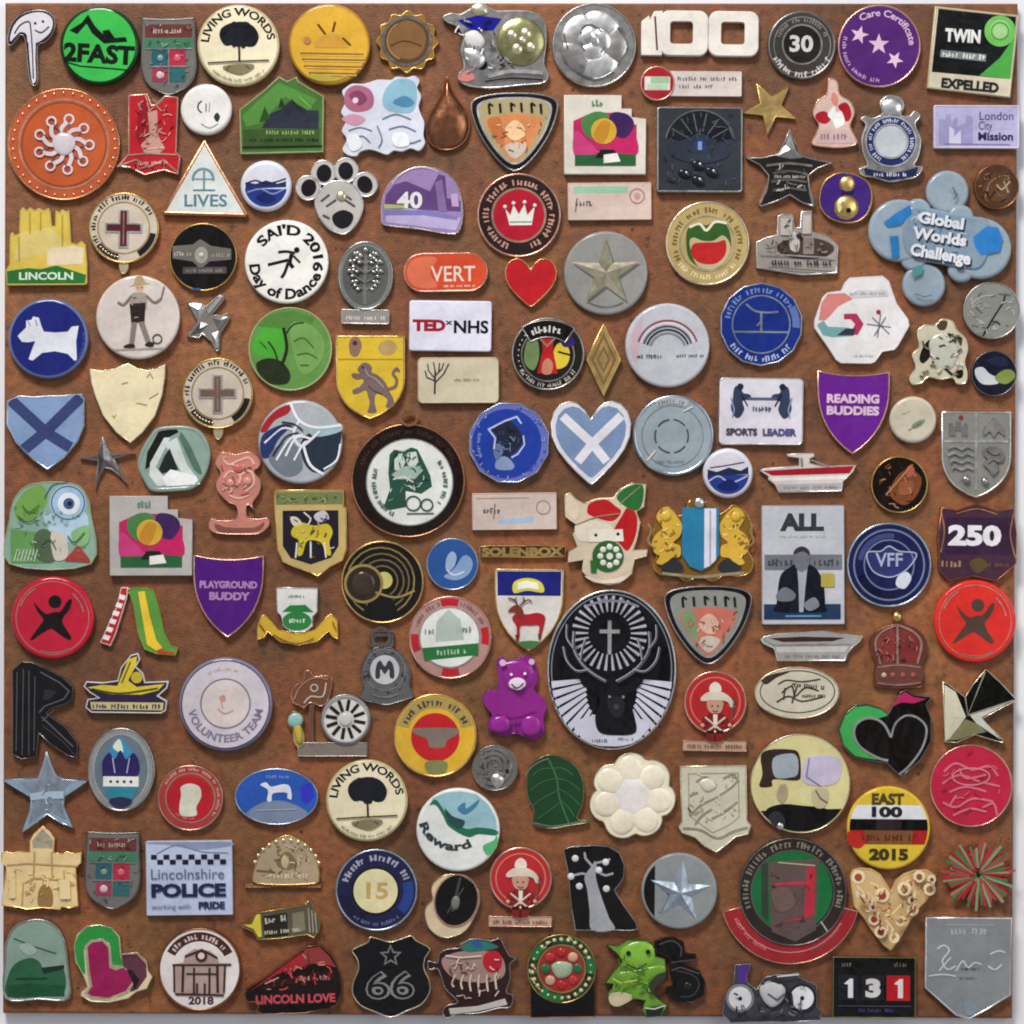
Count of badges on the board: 151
